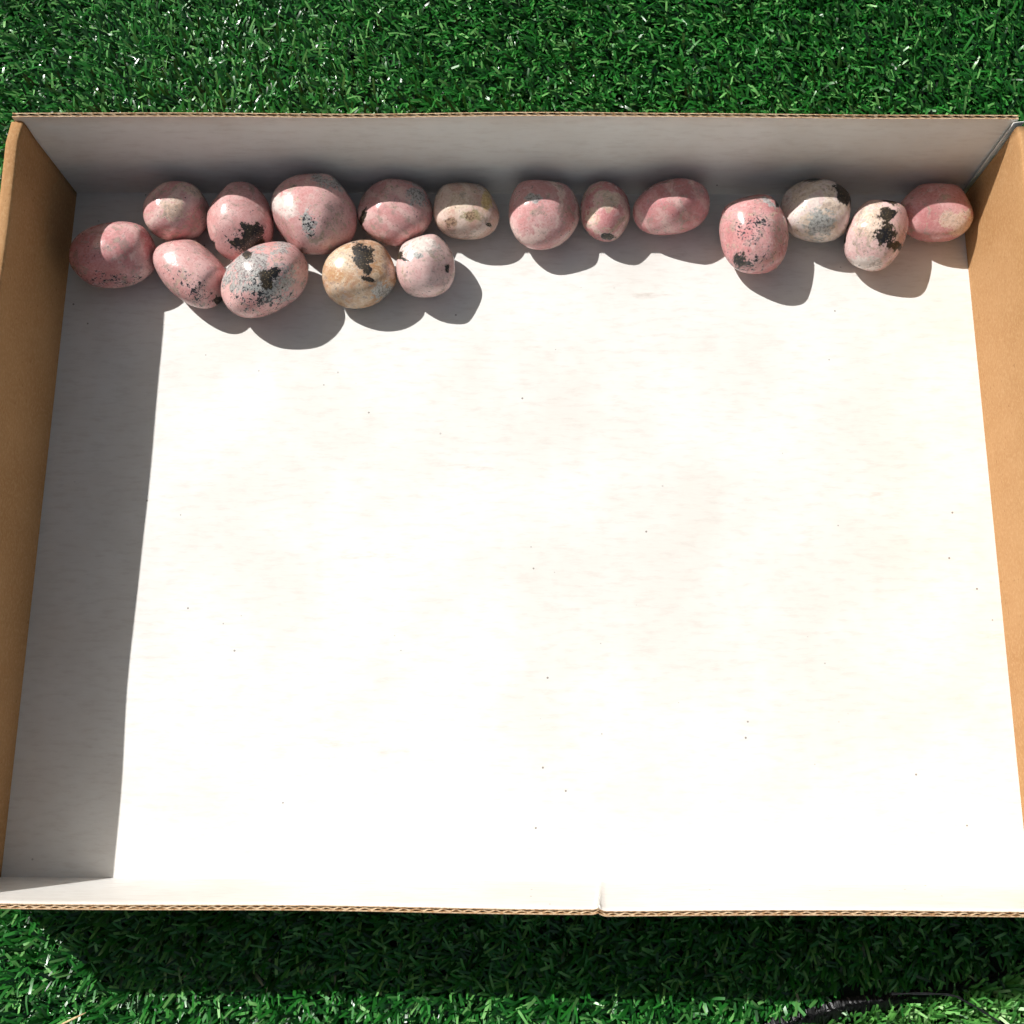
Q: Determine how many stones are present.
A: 17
